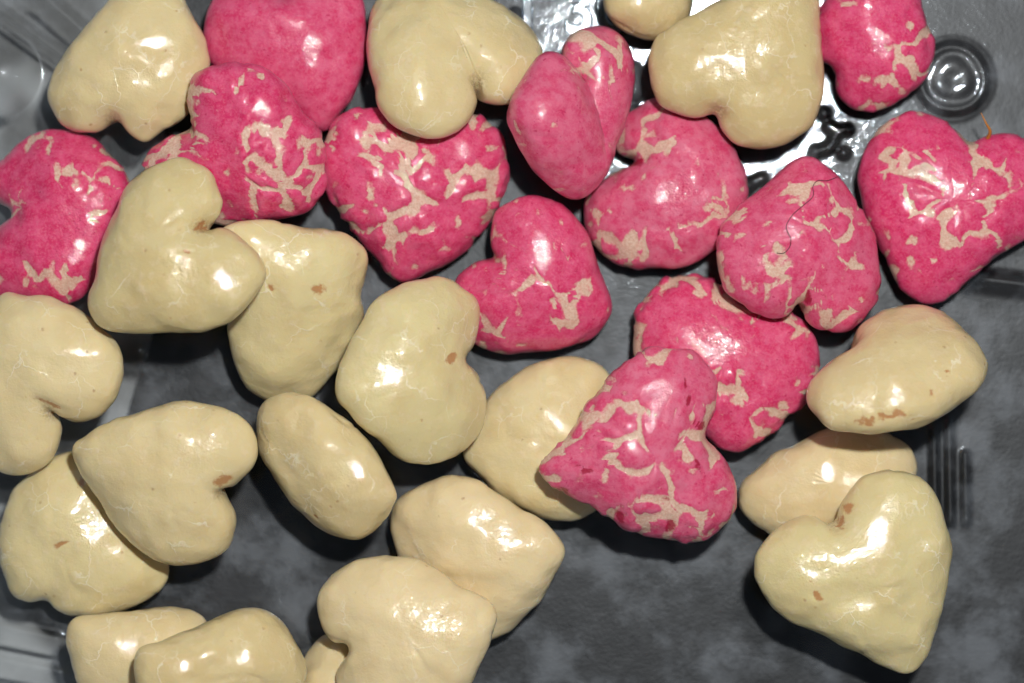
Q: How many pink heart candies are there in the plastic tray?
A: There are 12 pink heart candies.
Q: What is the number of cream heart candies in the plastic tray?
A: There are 20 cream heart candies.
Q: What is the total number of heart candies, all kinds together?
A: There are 32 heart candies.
